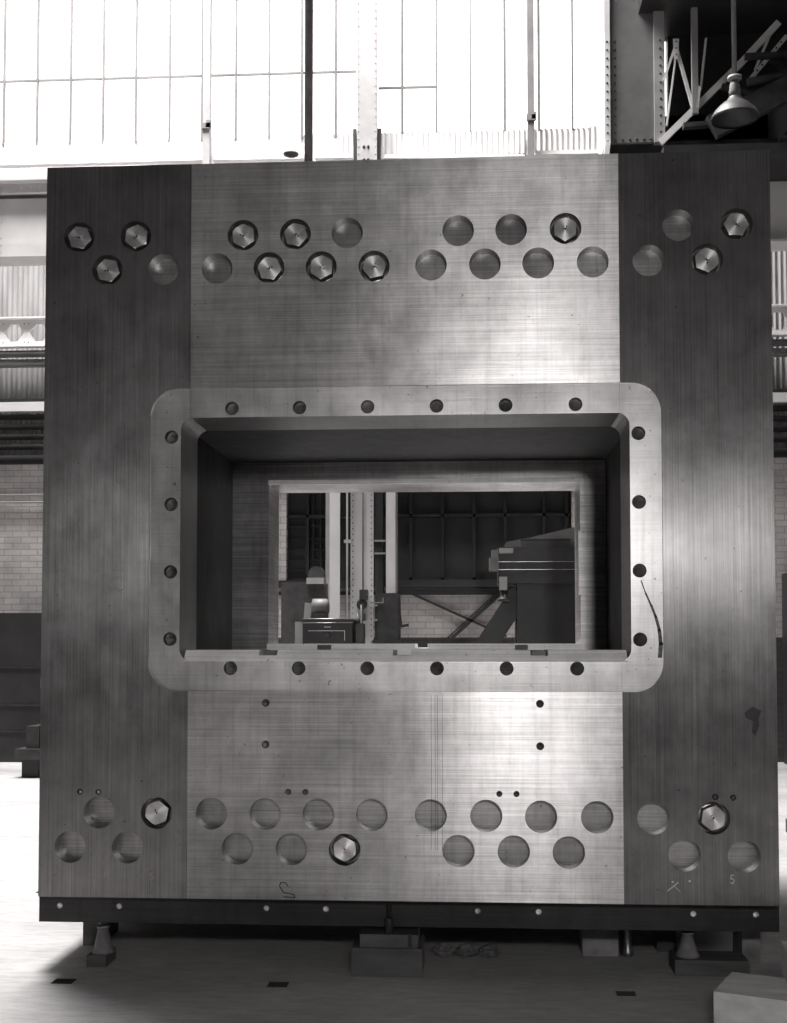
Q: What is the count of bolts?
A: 14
